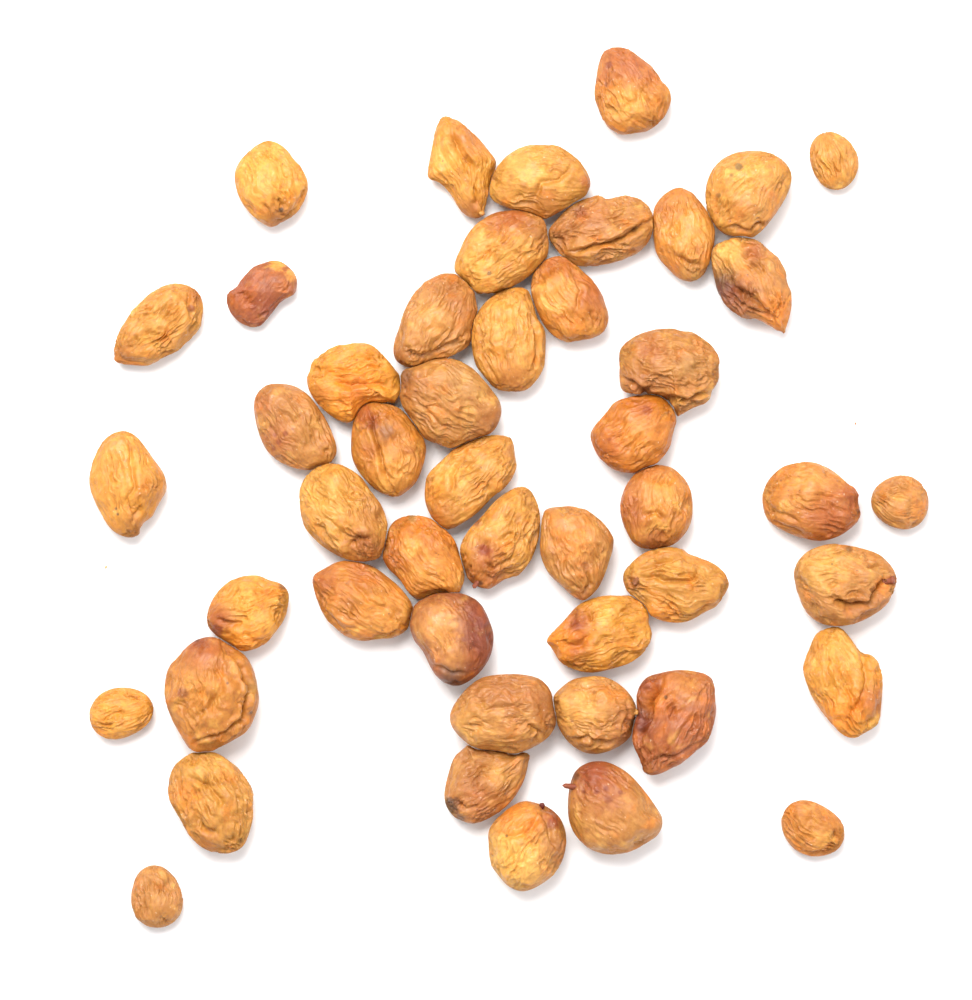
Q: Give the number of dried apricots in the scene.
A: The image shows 48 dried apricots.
